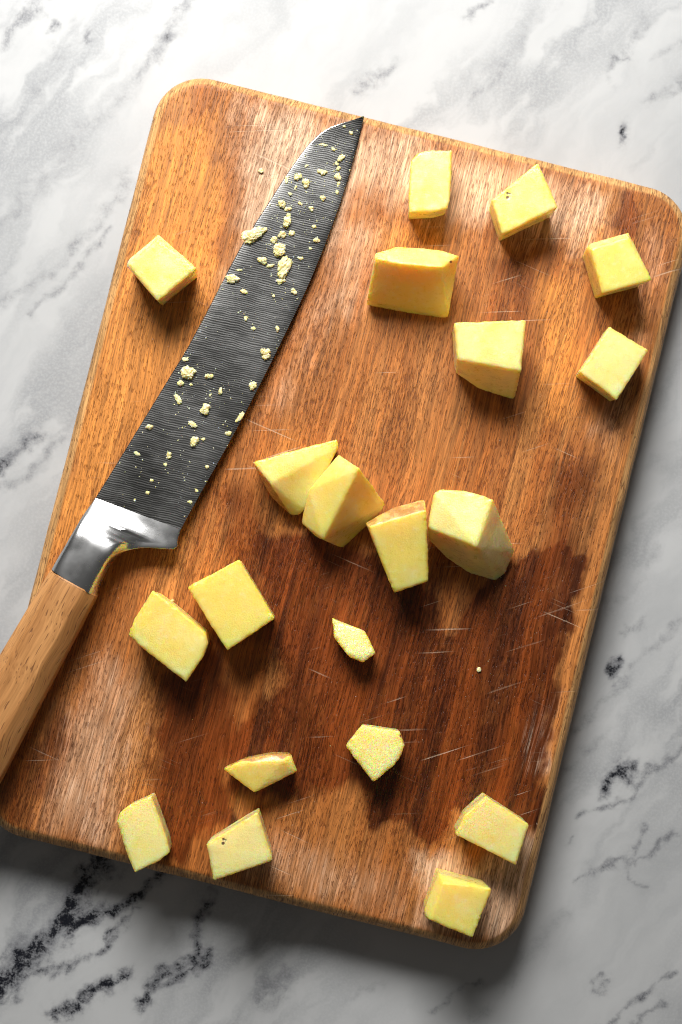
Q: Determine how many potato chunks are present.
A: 20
